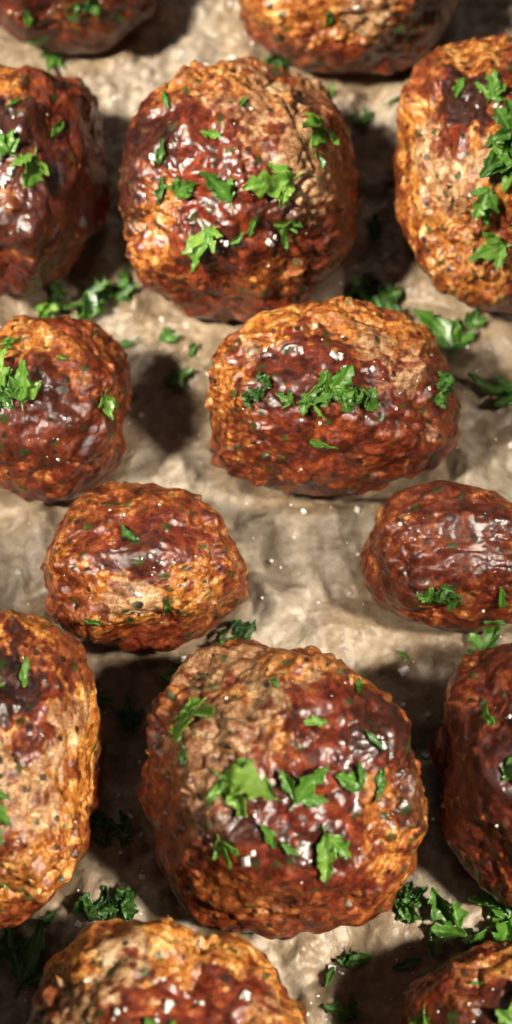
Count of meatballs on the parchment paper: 14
